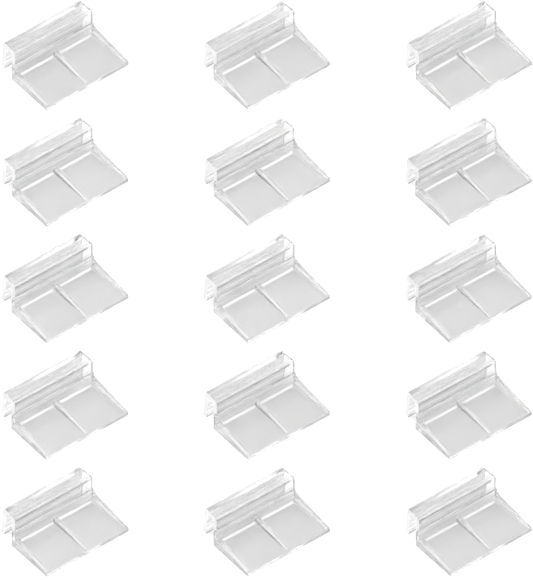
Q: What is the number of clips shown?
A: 15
